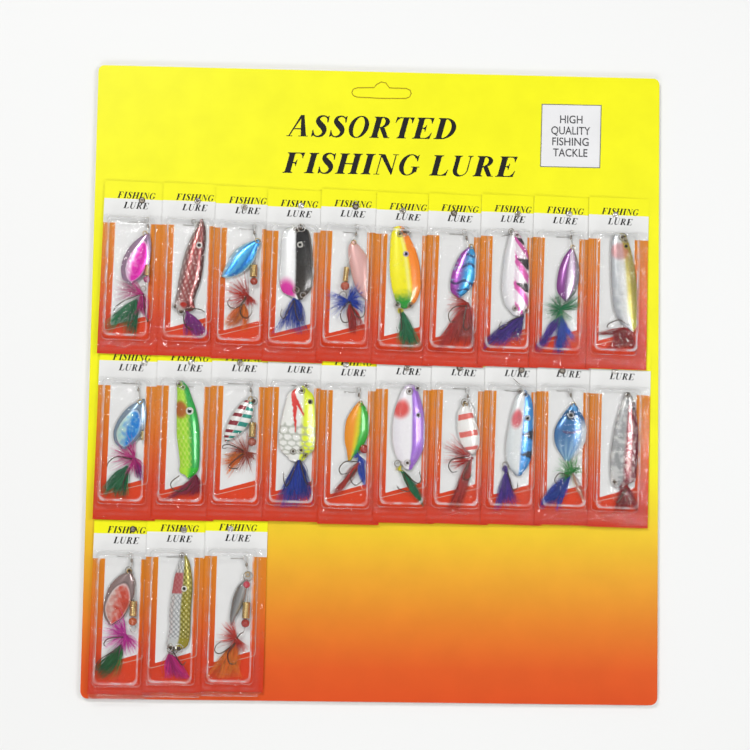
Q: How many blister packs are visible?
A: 23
